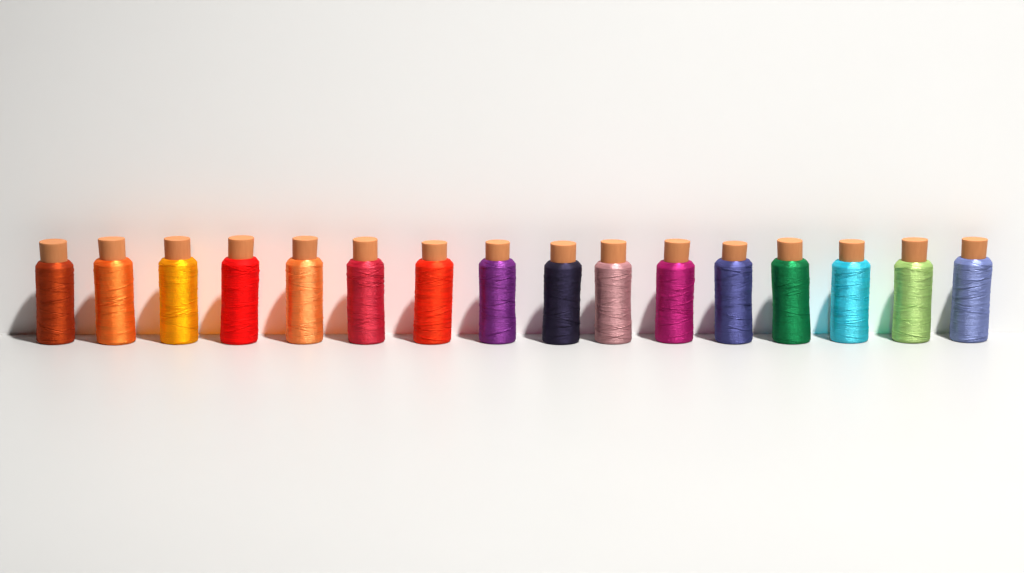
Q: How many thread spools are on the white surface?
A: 16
